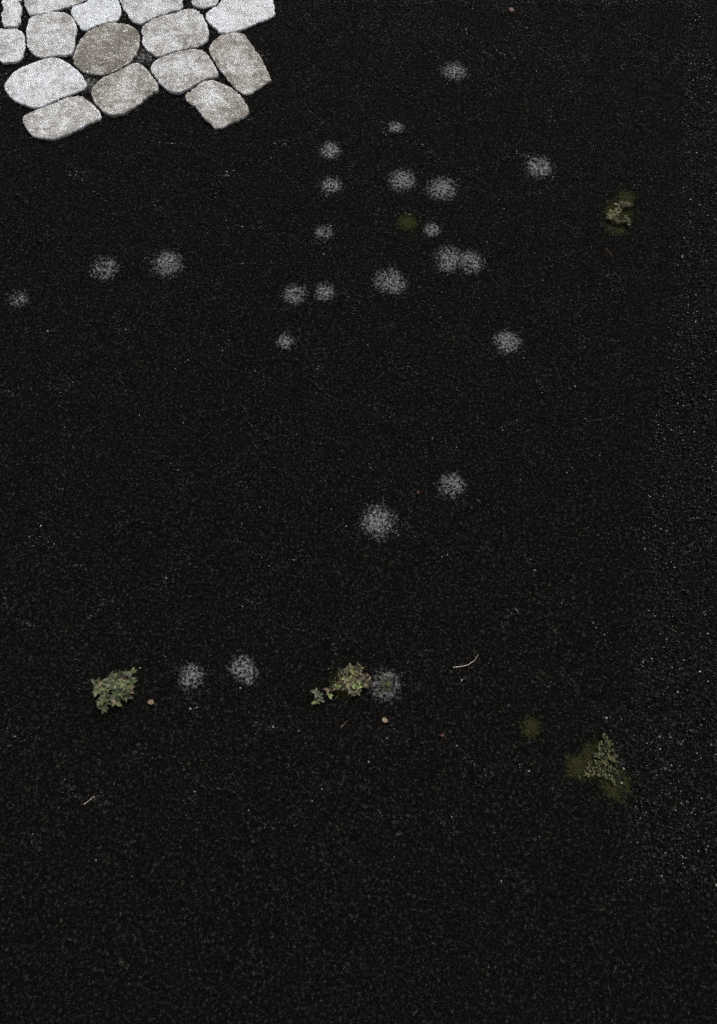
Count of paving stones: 16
